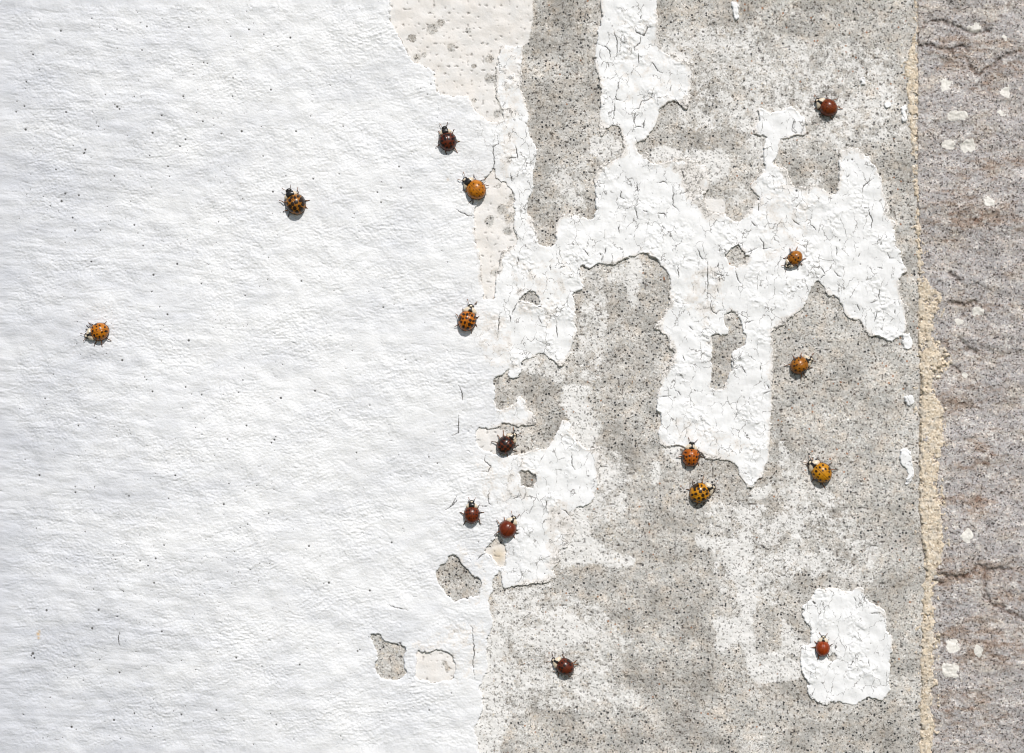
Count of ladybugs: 16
